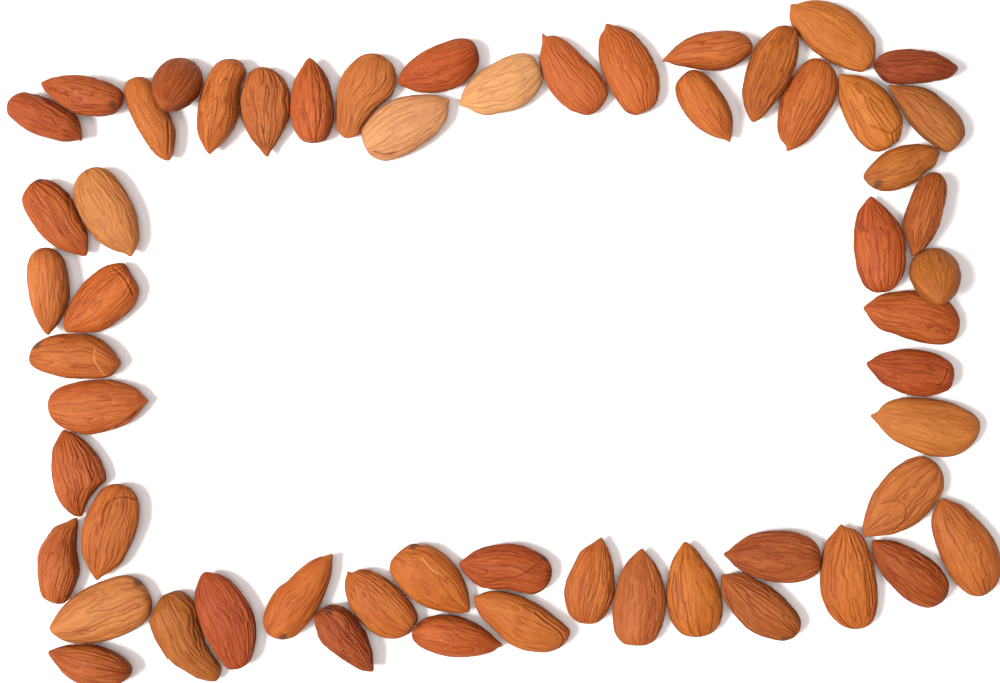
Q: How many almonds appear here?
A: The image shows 57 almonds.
